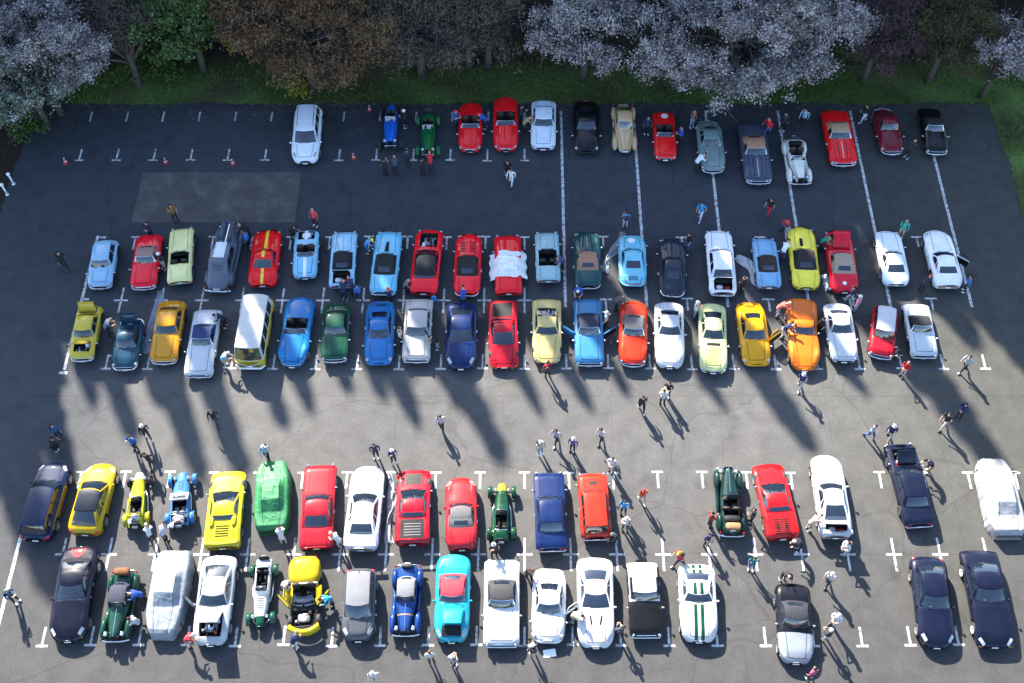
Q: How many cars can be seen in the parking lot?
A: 92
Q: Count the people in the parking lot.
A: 126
